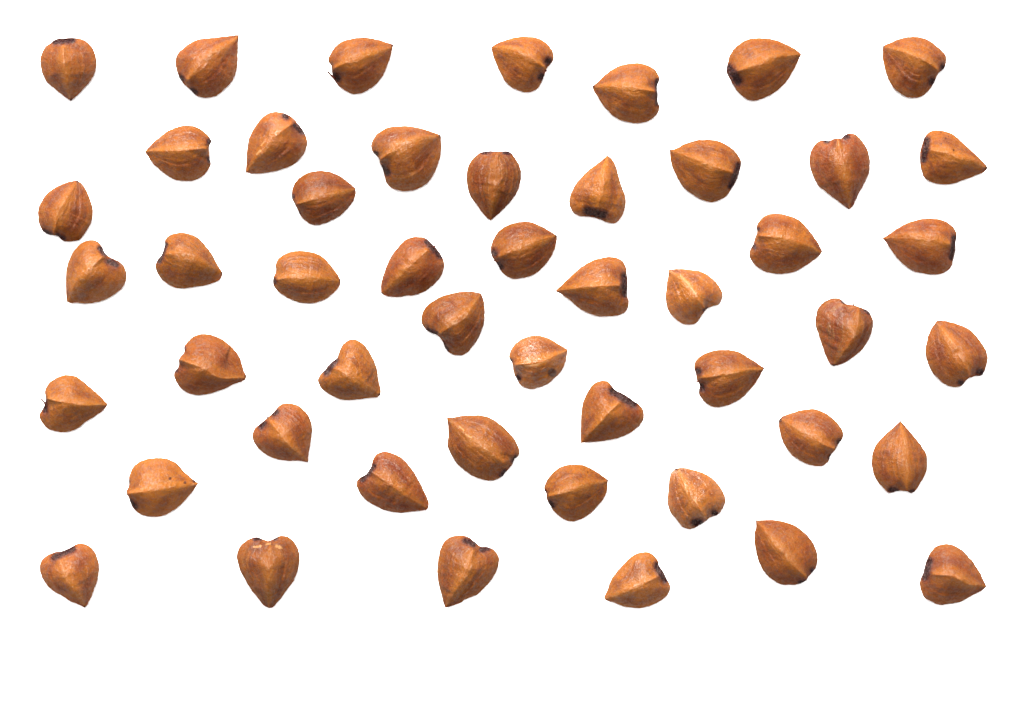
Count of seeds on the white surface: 49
